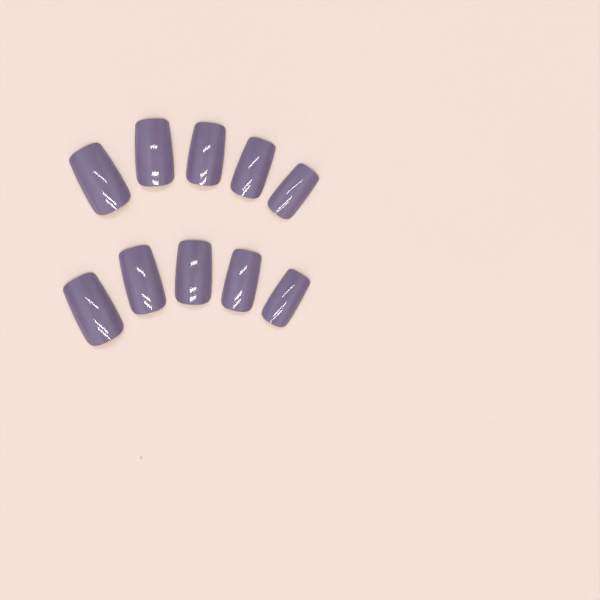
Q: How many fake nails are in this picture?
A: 10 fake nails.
